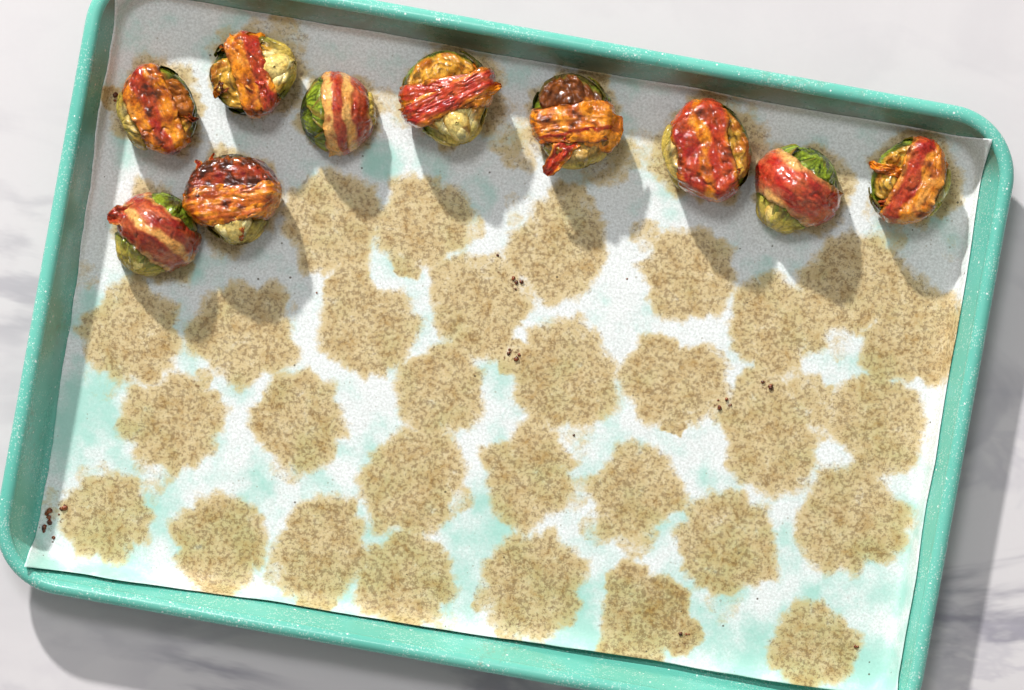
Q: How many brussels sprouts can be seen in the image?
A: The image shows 10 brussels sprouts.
